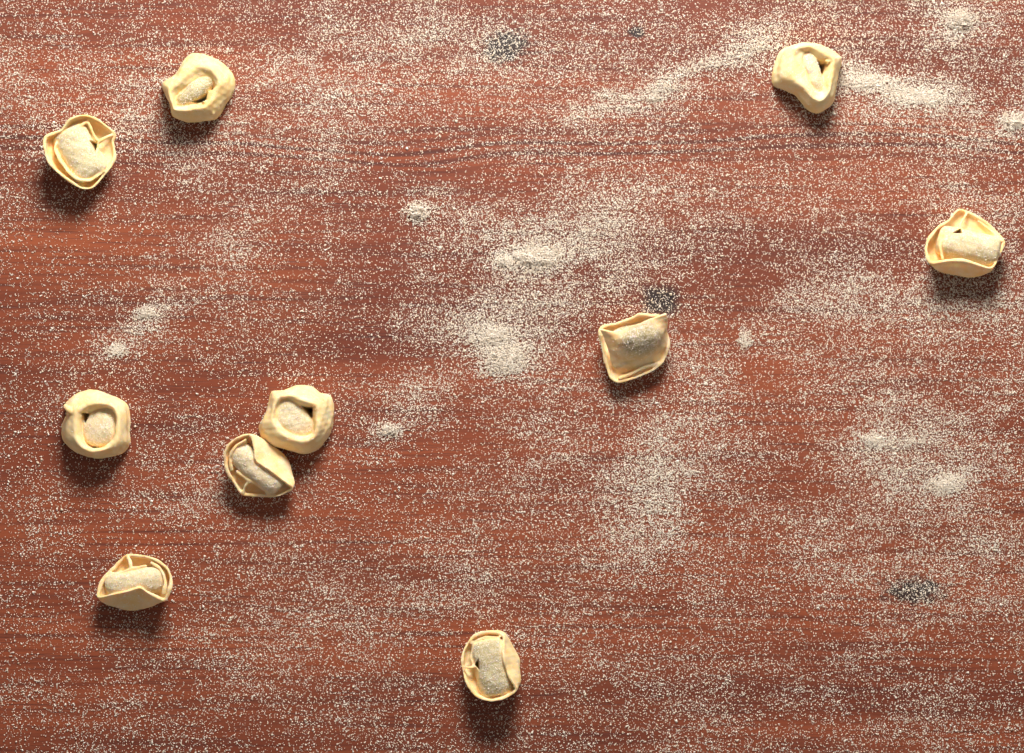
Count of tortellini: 10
